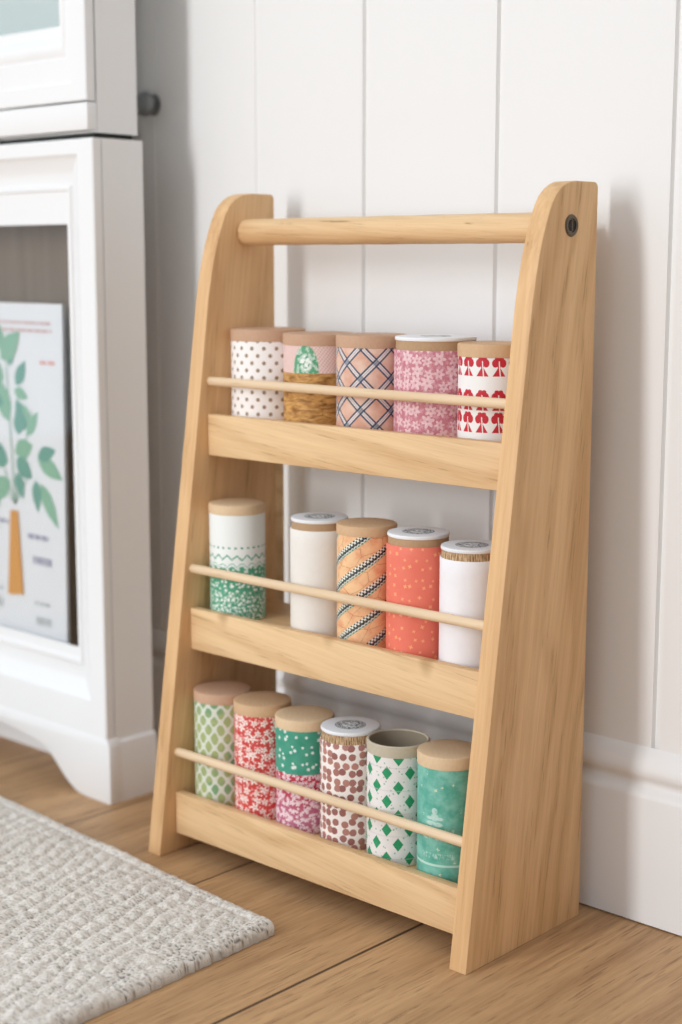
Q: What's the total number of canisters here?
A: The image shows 16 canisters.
